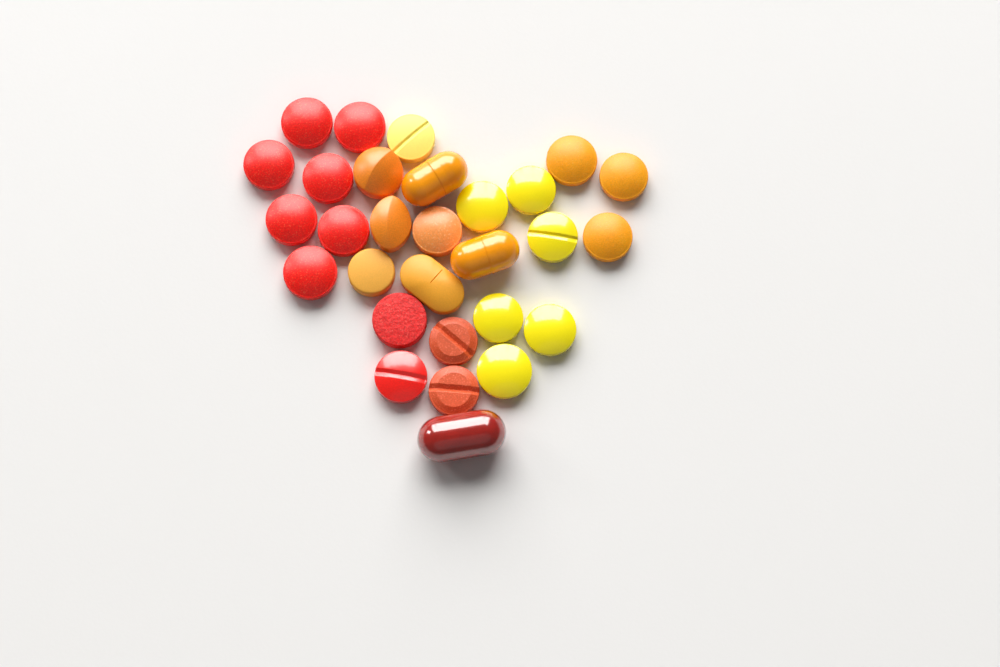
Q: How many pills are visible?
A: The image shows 29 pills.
